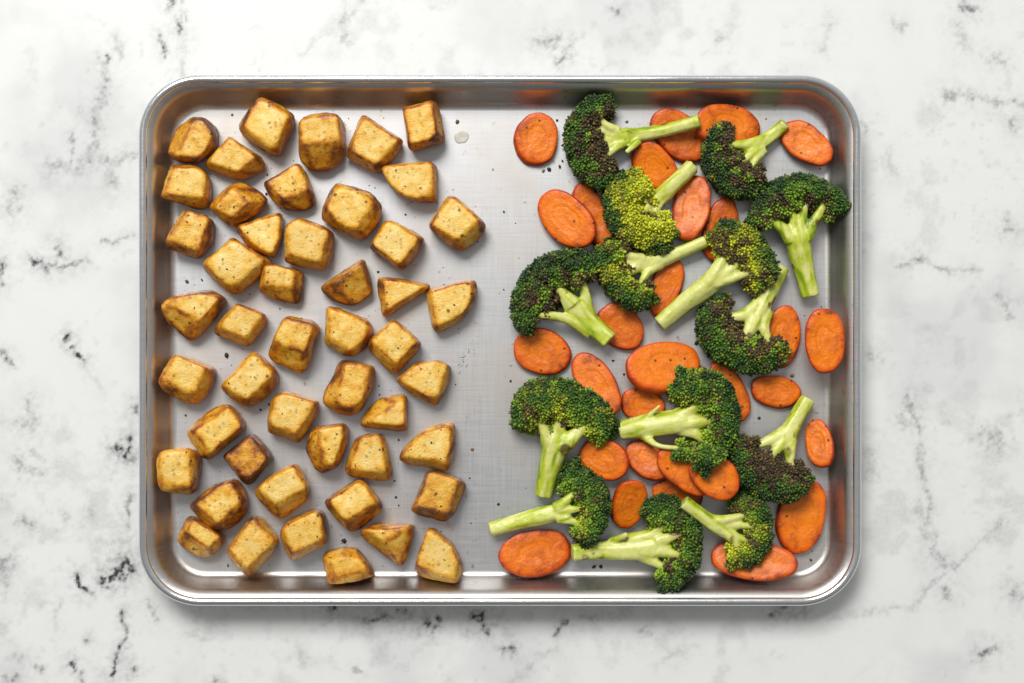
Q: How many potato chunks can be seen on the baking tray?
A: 48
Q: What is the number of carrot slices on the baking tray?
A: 29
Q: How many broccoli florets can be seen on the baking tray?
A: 14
